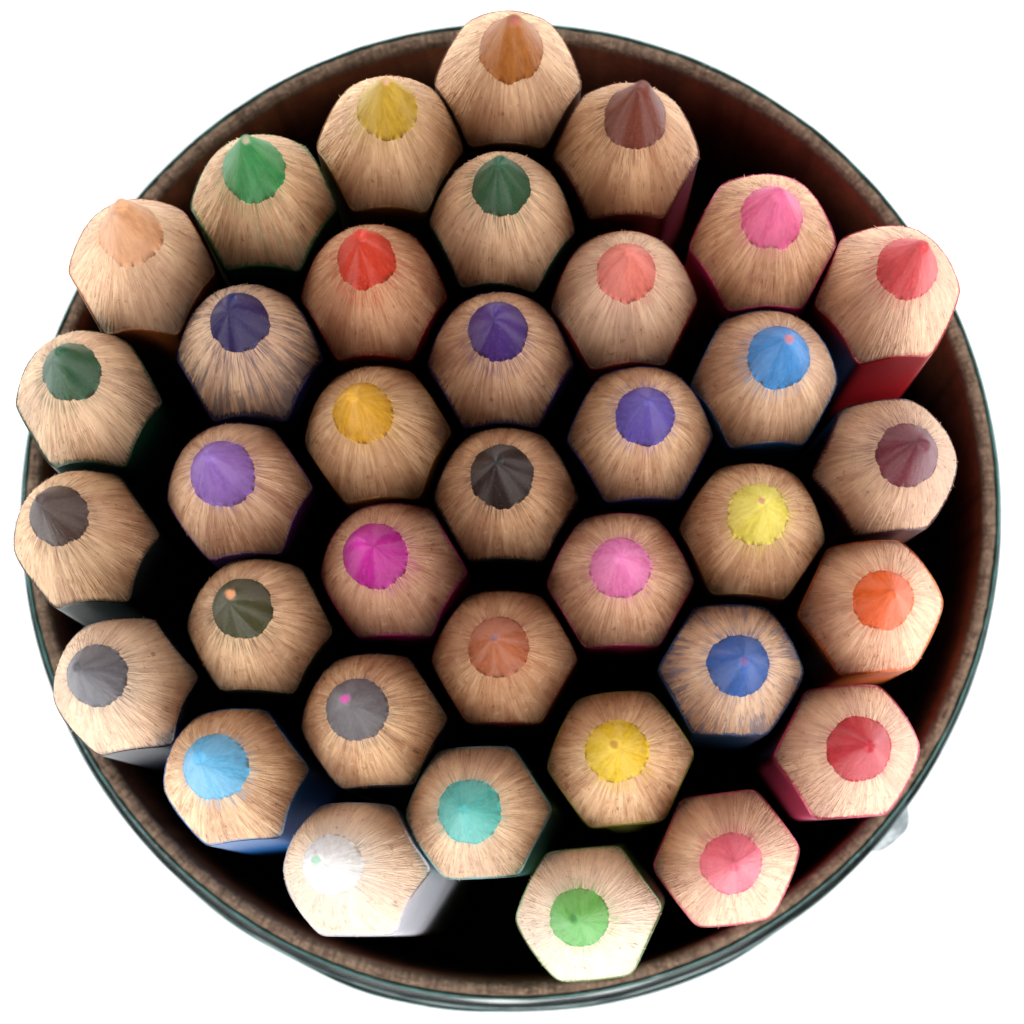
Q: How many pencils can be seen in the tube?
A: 36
